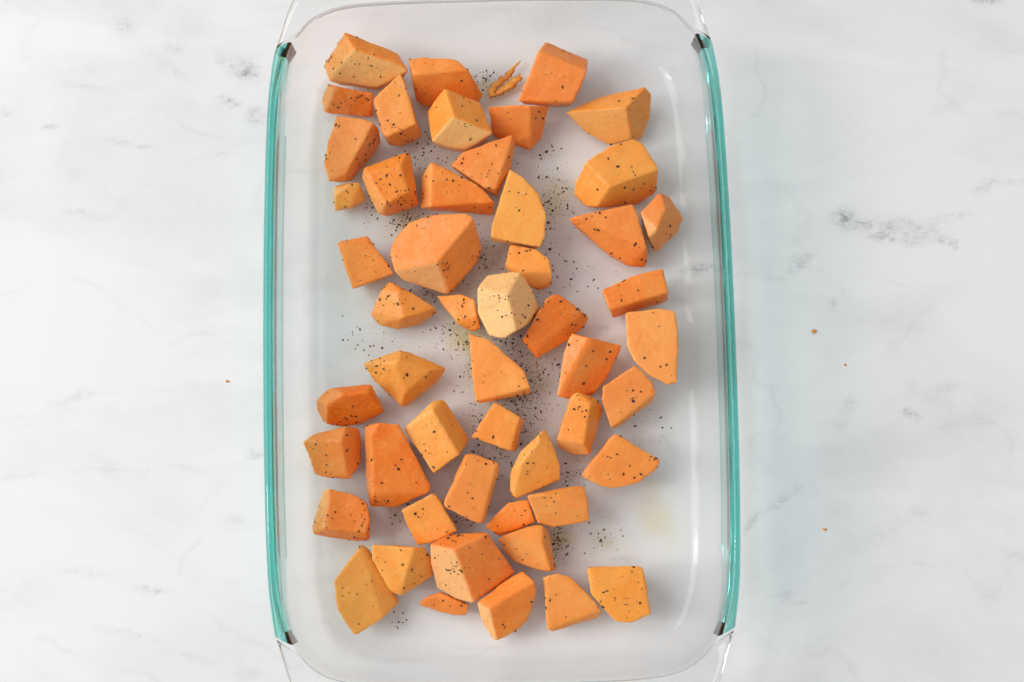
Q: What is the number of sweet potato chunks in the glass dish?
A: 51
